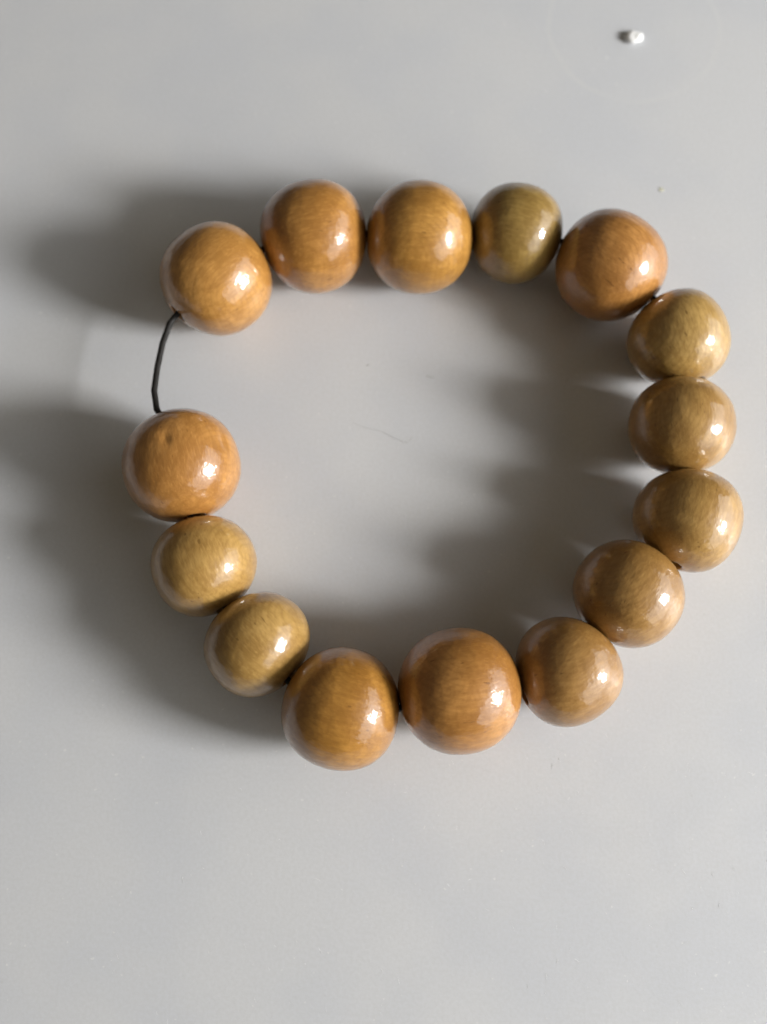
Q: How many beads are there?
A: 15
